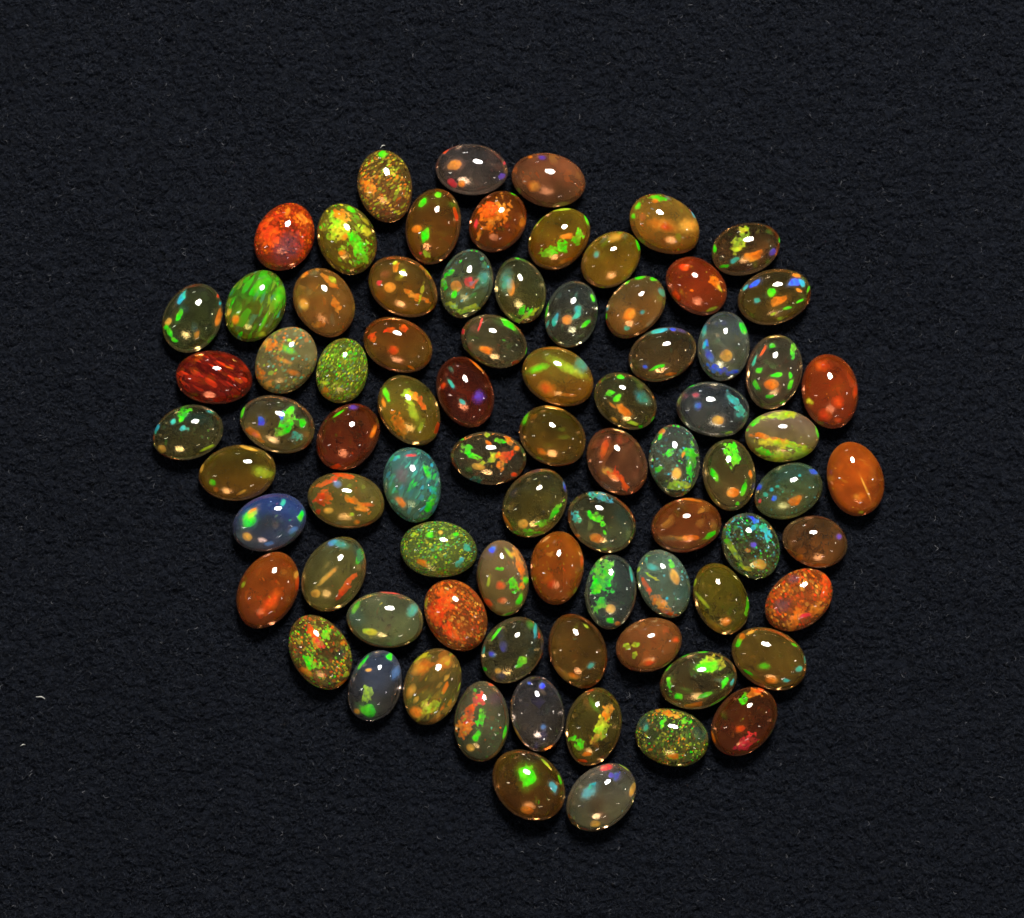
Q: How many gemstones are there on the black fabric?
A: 81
